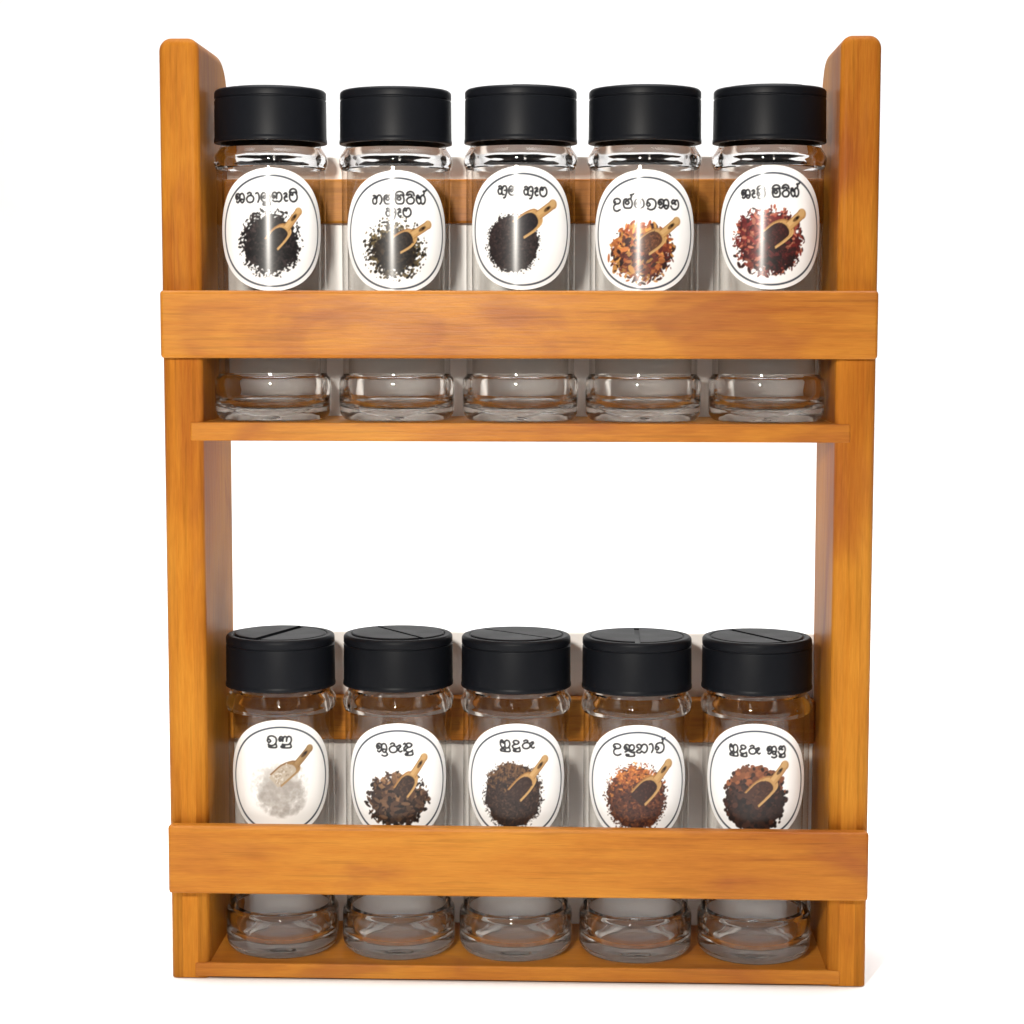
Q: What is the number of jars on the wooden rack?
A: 10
